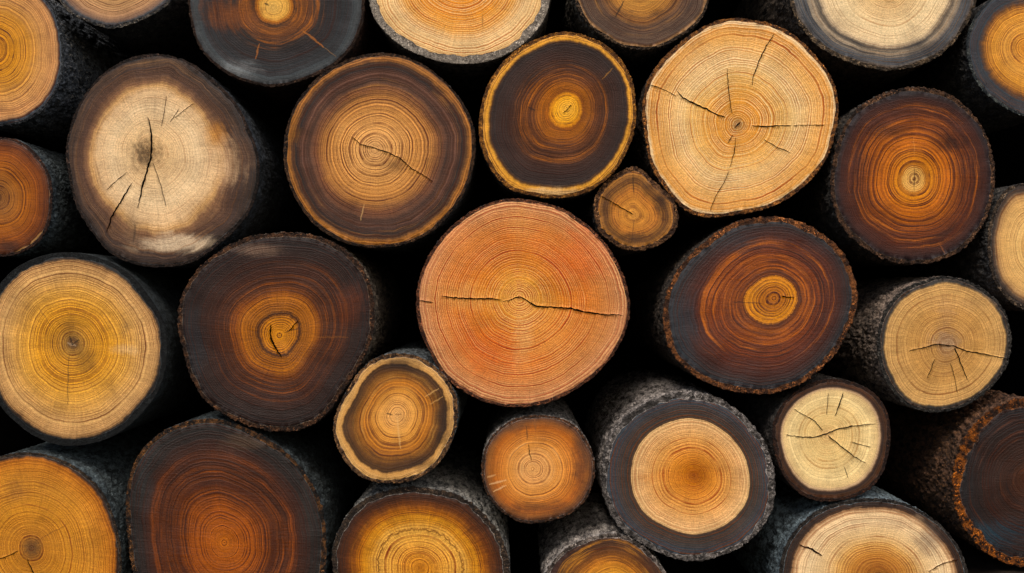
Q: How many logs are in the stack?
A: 30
